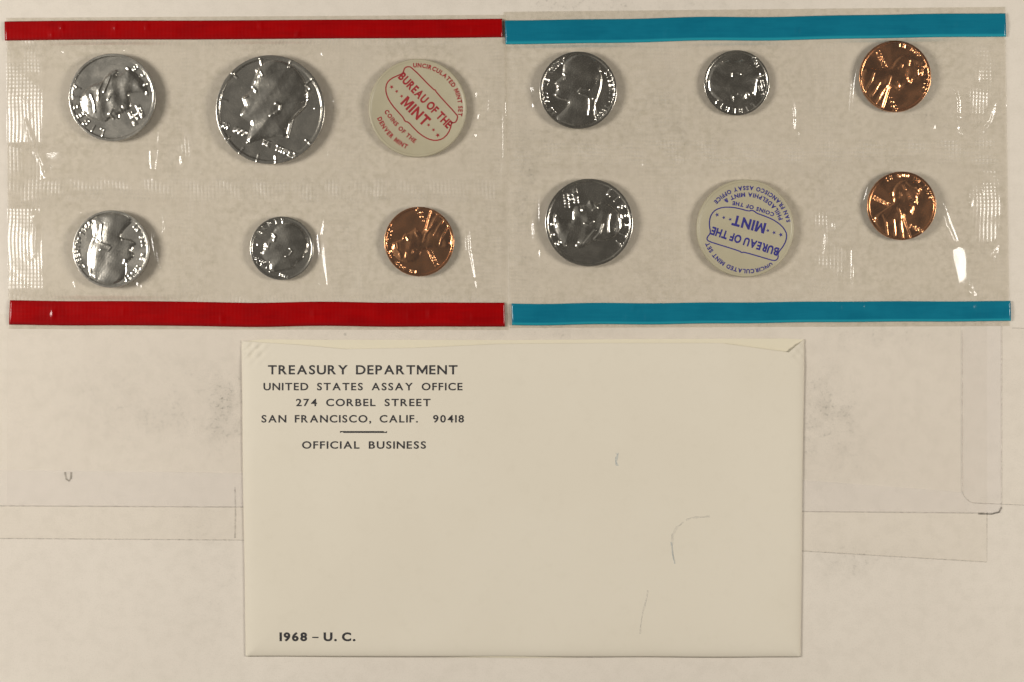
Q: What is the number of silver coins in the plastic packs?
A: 7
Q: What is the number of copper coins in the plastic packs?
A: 3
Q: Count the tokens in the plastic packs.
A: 2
